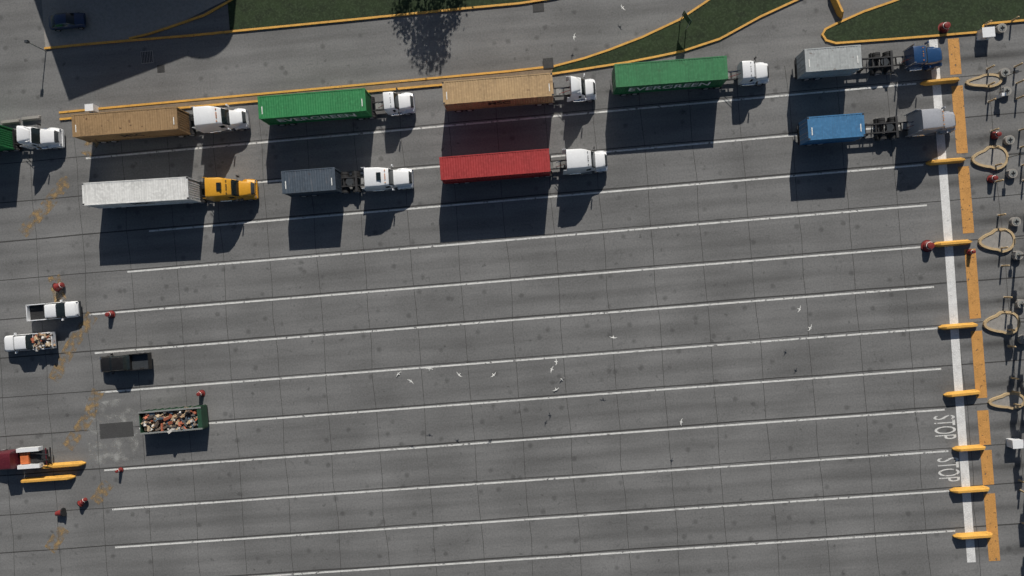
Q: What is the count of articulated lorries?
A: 10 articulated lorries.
